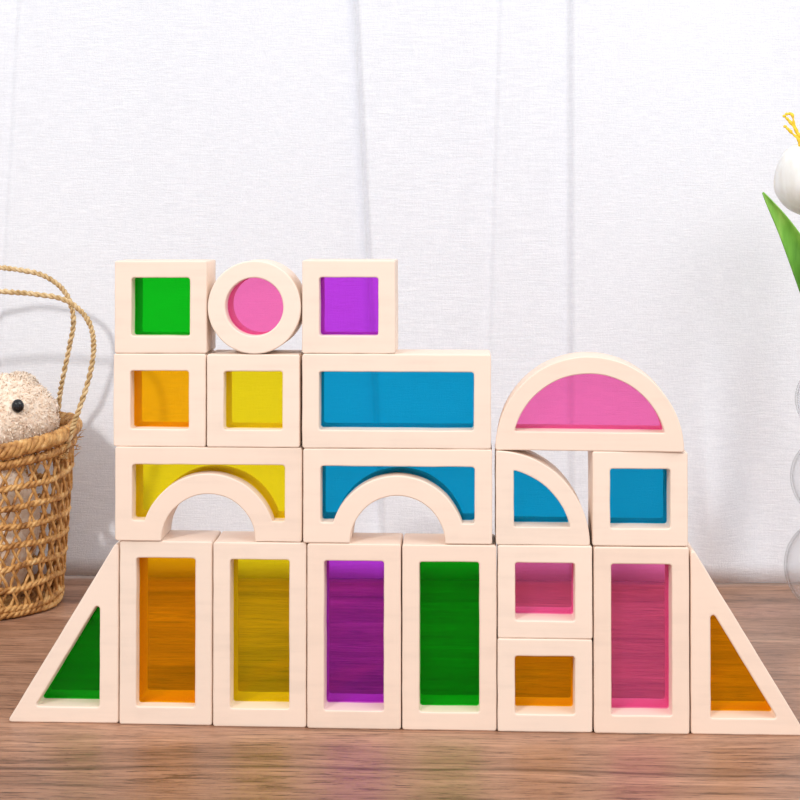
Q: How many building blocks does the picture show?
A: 20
